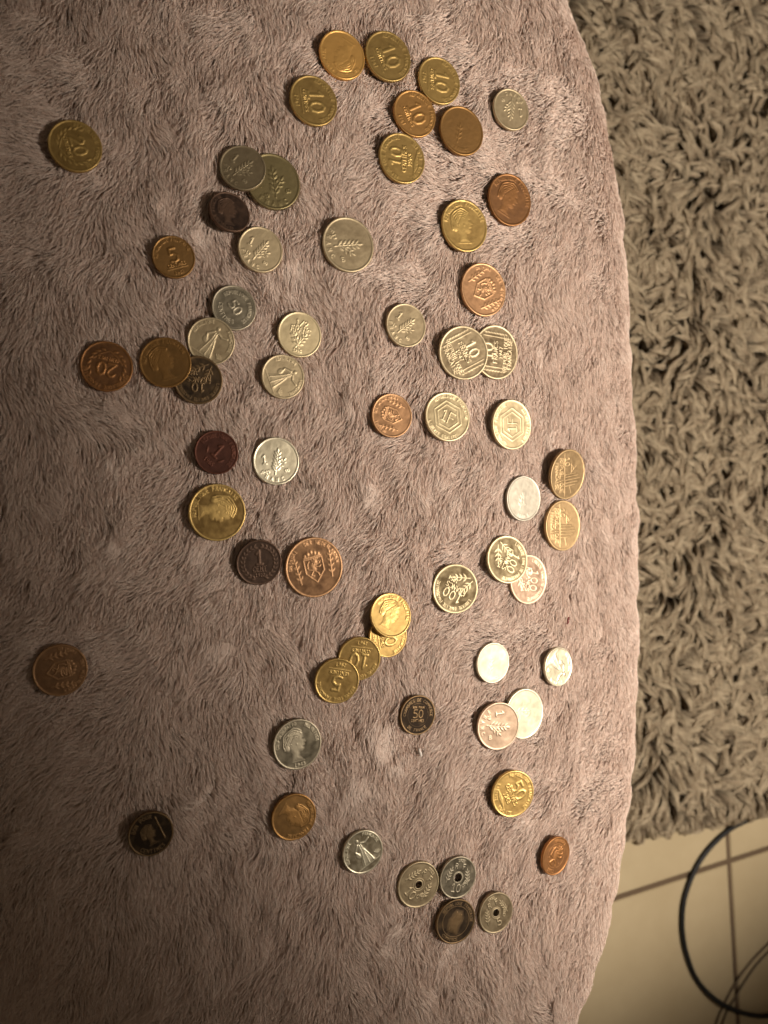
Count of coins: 62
